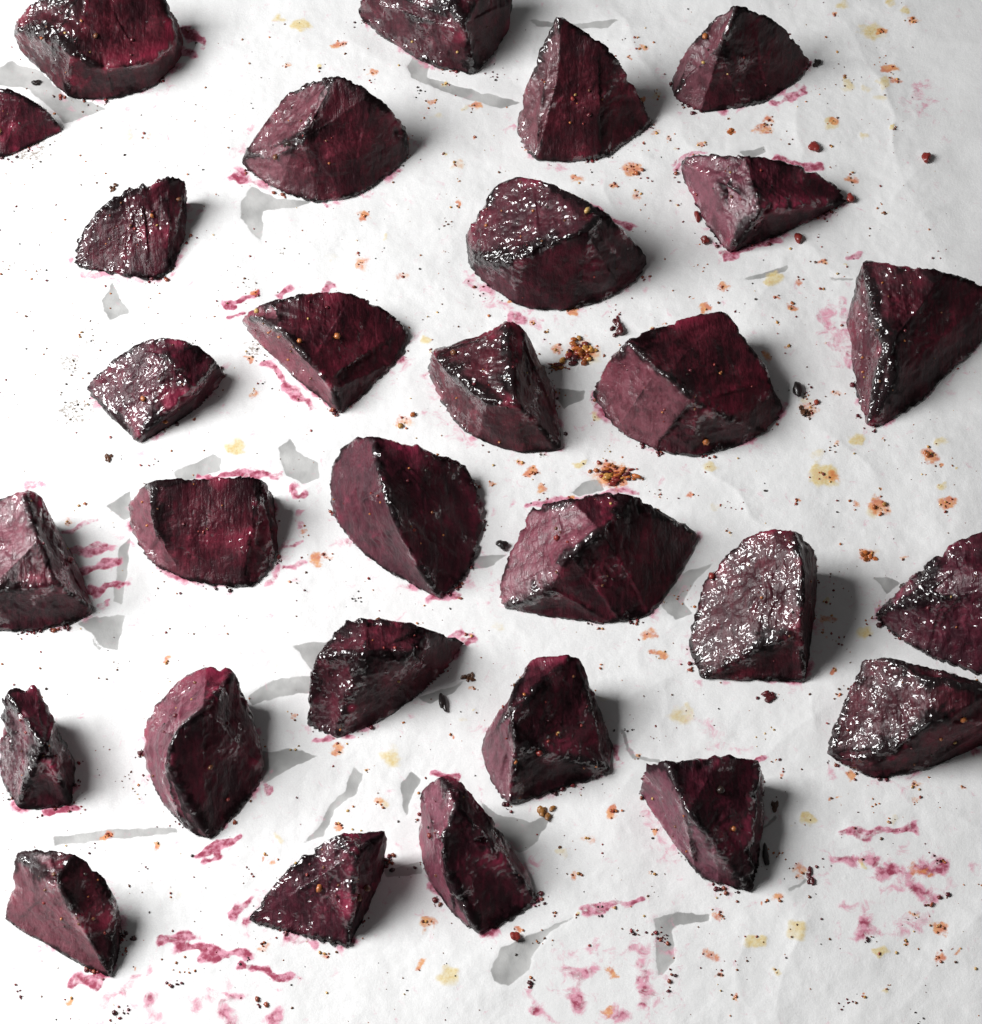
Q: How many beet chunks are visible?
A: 29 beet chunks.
